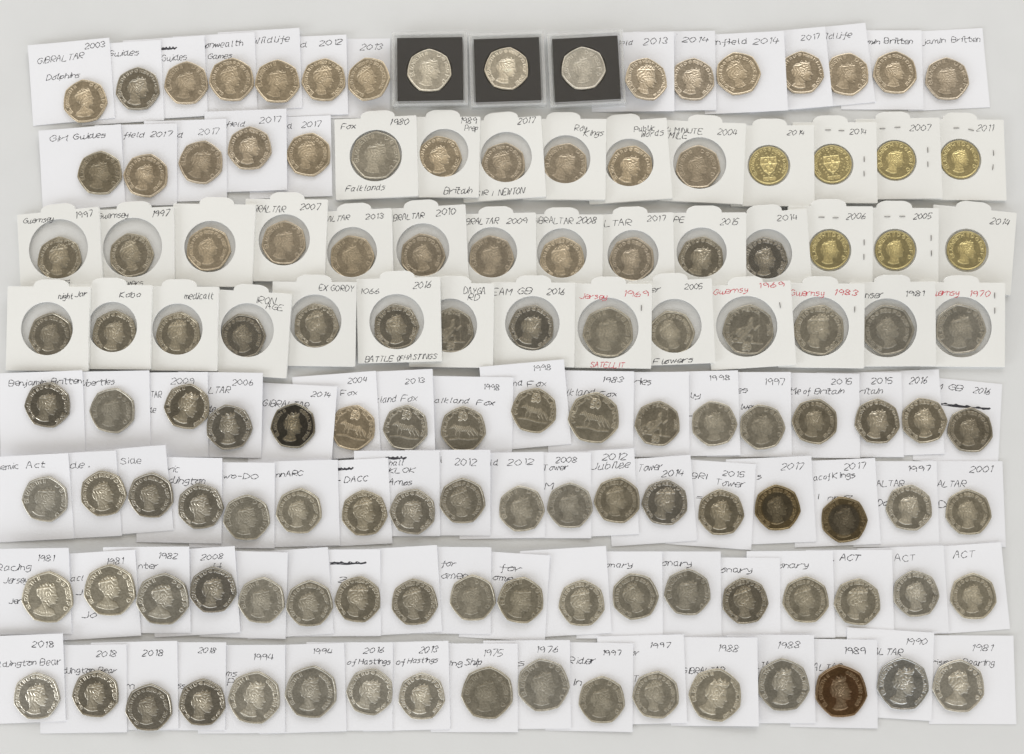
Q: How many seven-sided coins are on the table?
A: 123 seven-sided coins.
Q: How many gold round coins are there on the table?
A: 7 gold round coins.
